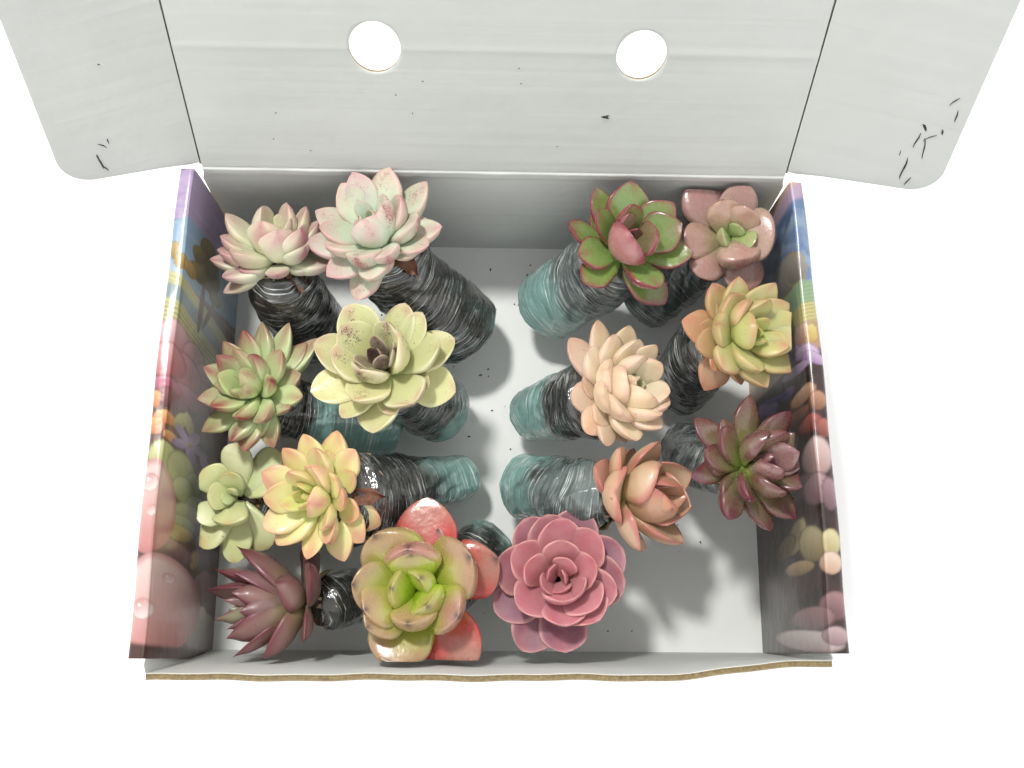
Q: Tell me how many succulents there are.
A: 15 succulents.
